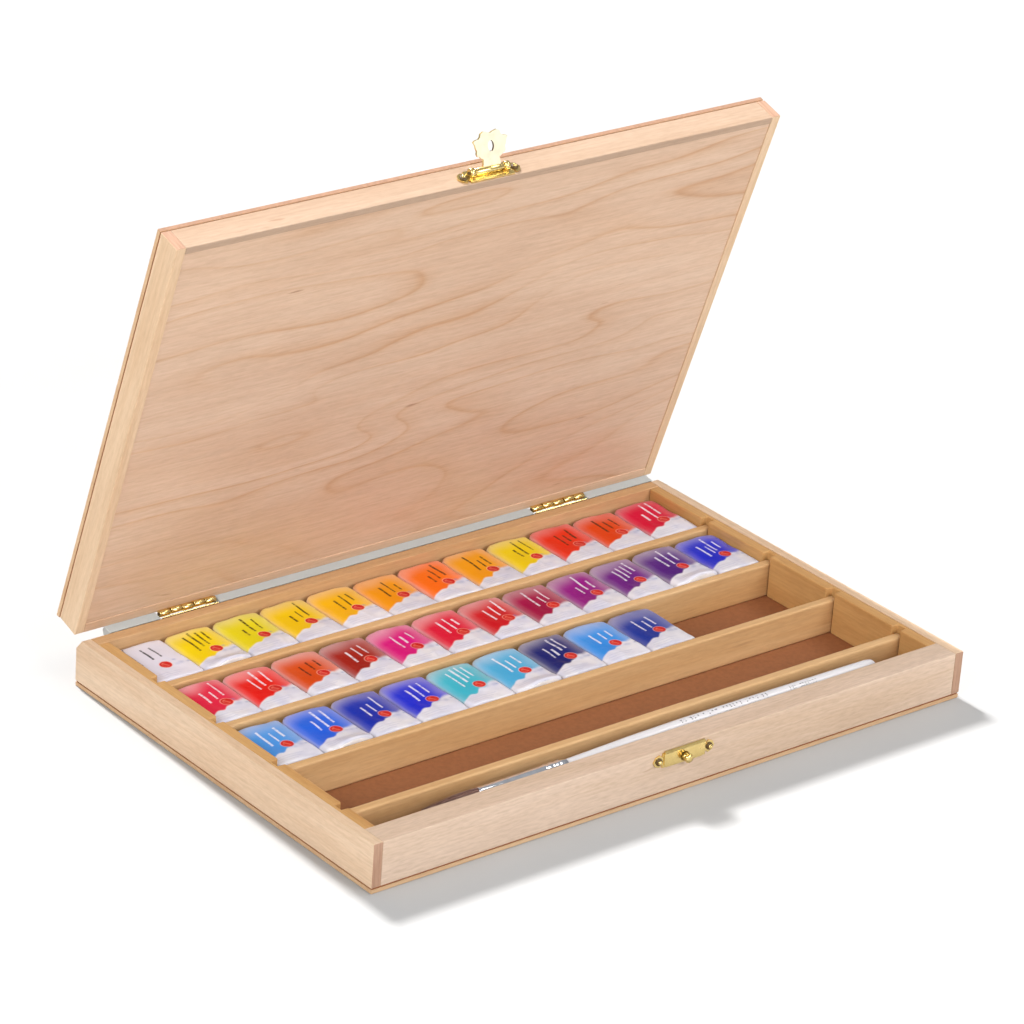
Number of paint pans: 33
